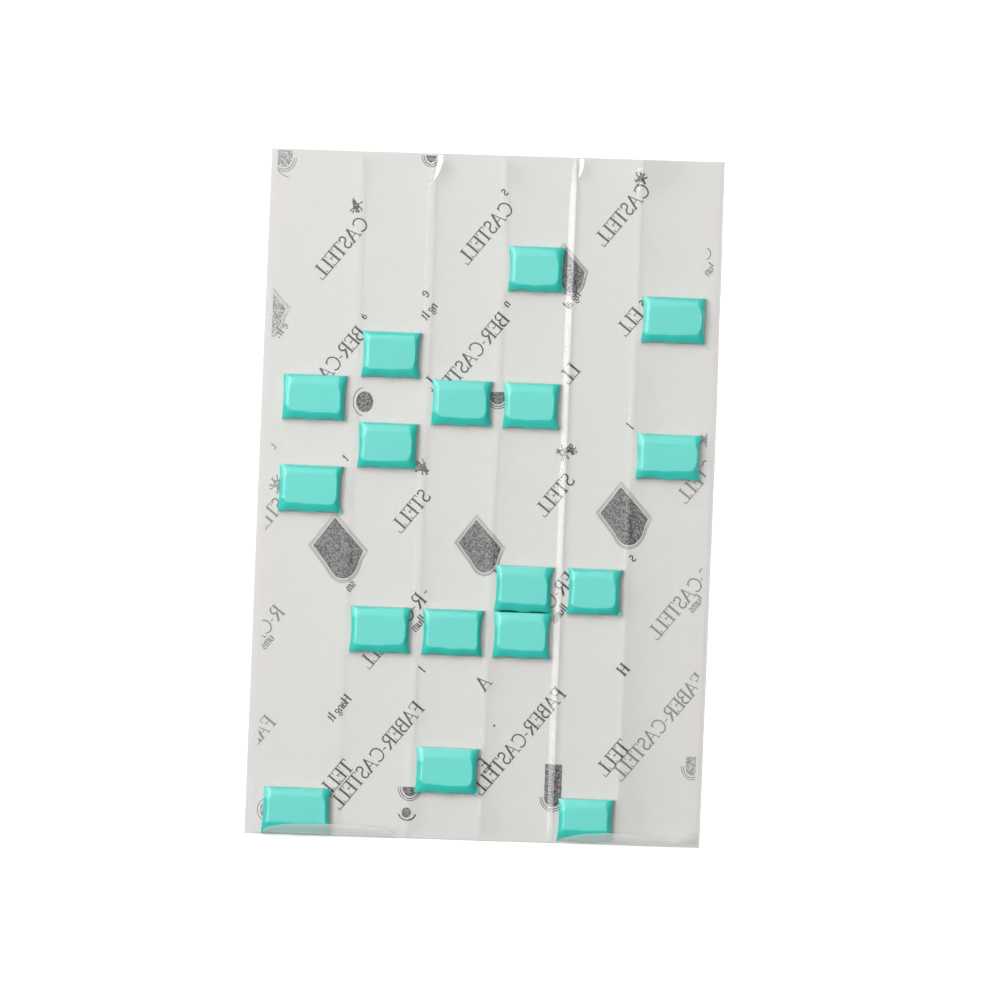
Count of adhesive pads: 17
